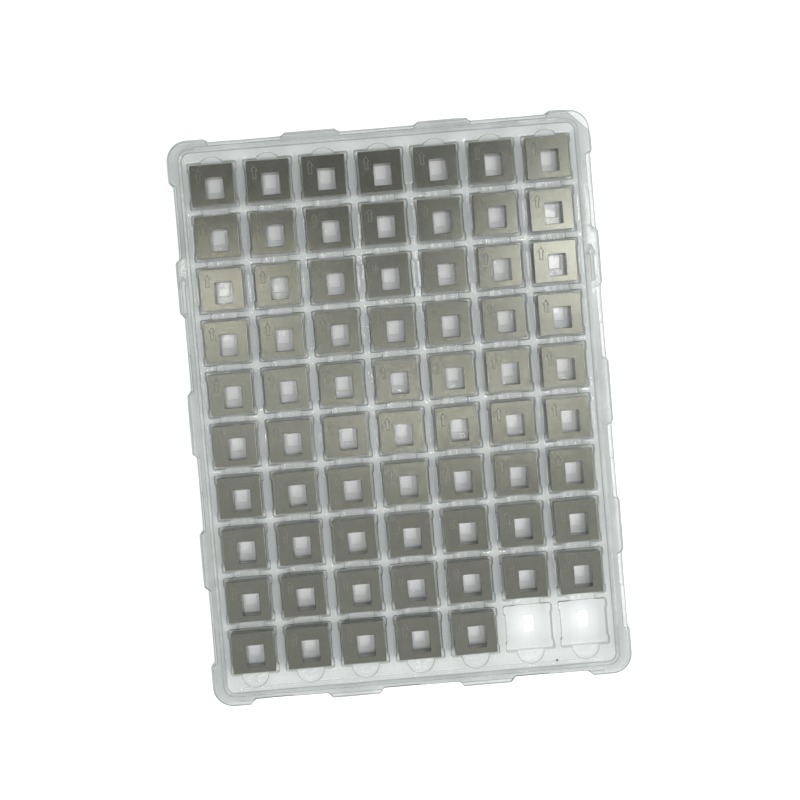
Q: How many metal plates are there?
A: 68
